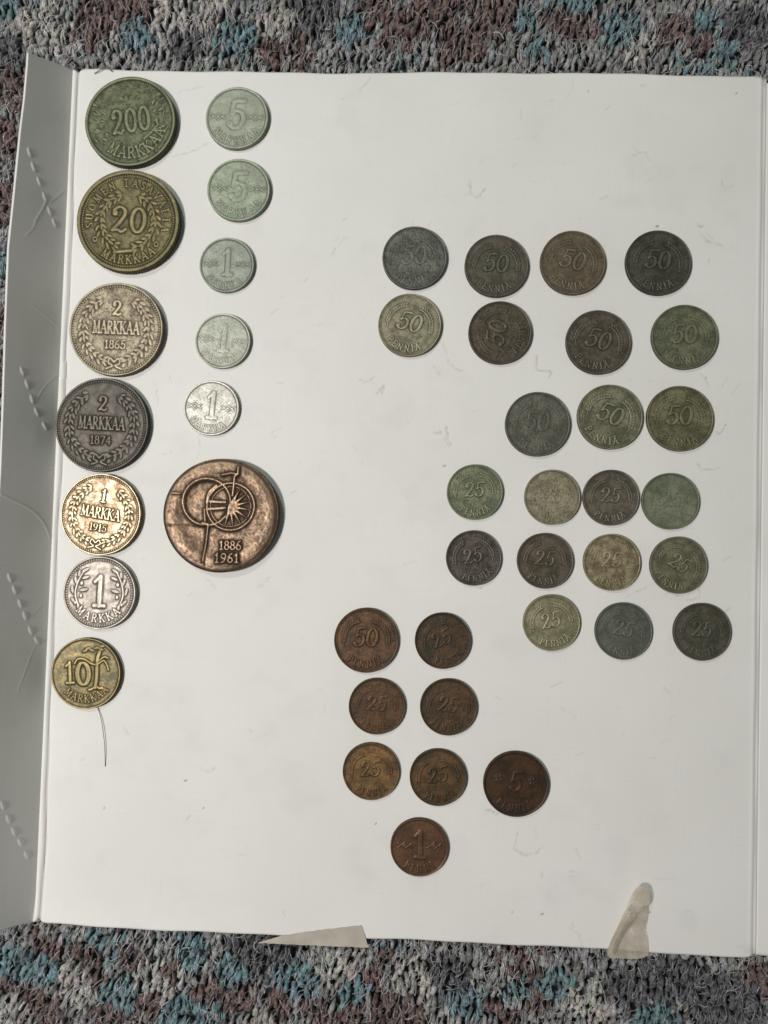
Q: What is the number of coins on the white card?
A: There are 43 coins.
